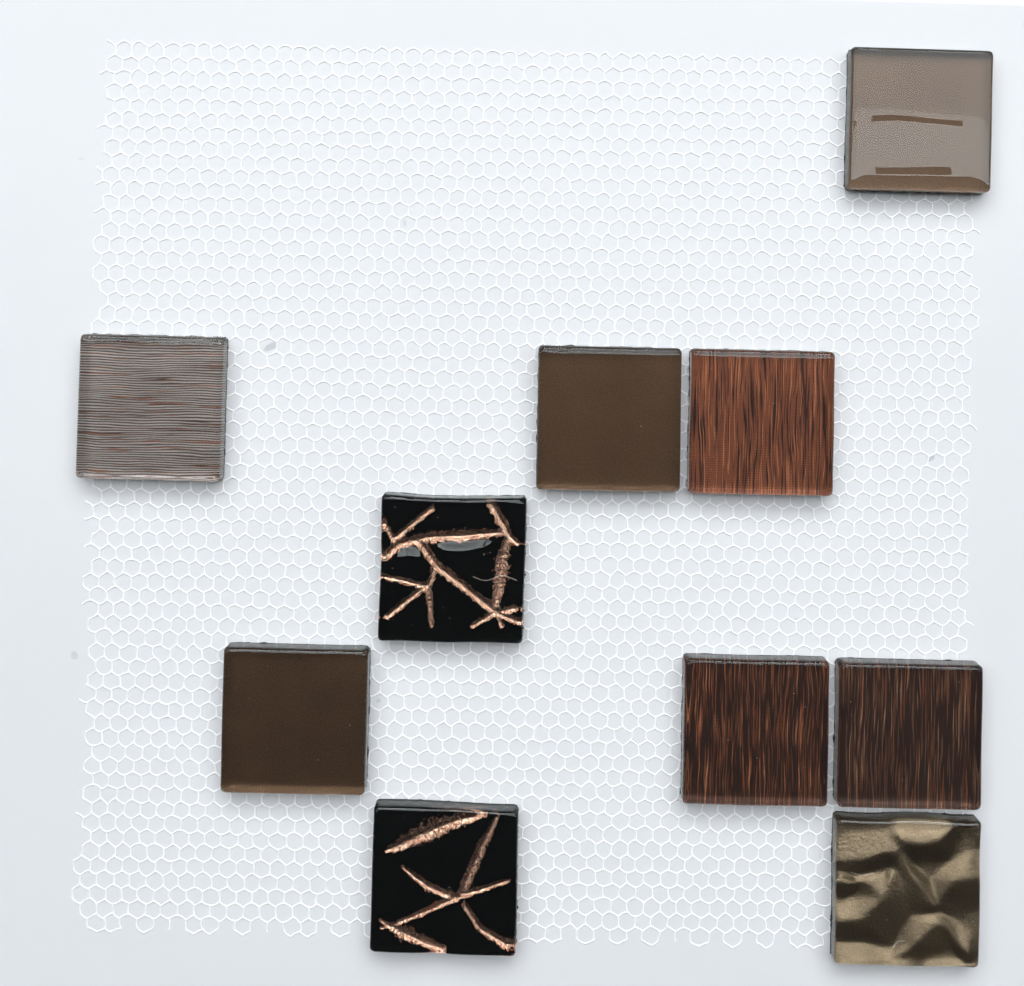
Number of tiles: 10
